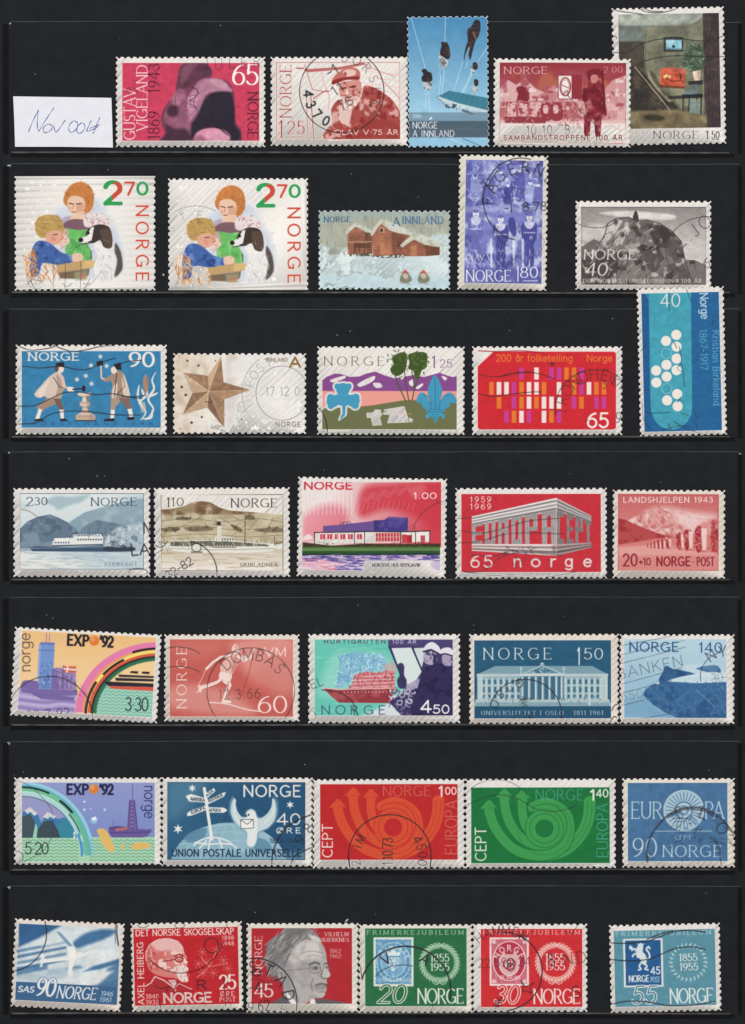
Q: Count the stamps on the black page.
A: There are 36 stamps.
